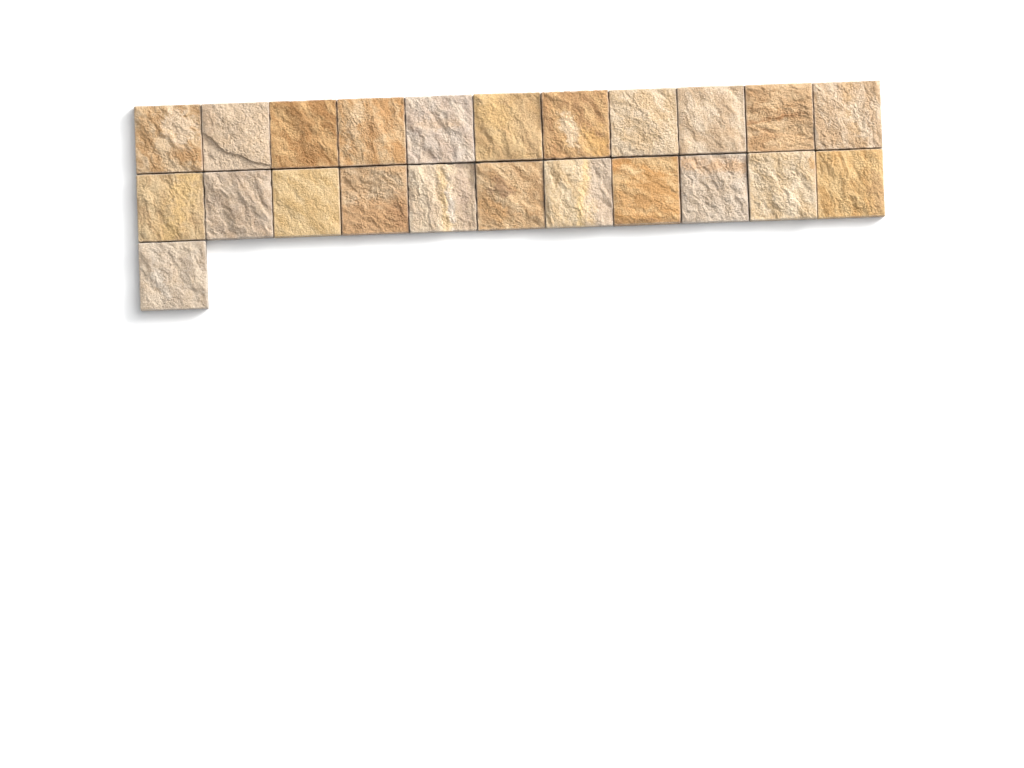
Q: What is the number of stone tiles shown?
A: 23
